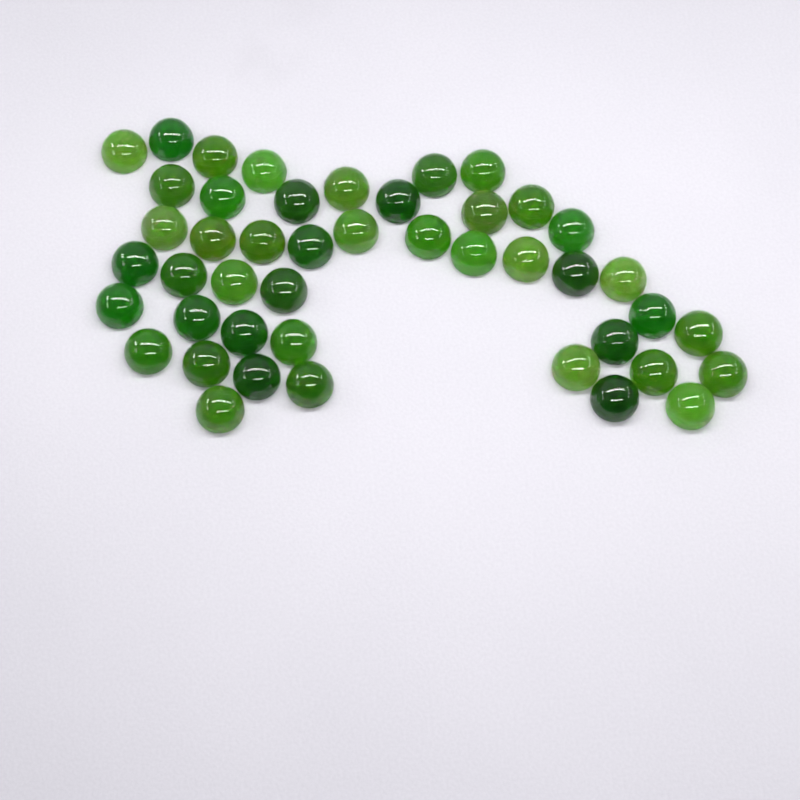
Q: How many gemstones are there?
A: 45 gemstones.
